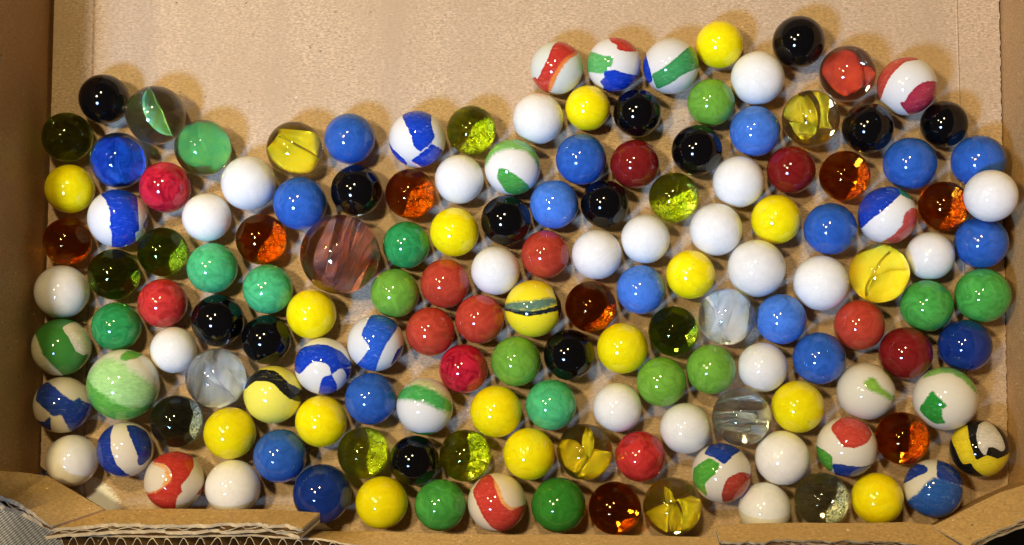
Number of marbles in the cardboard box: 149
